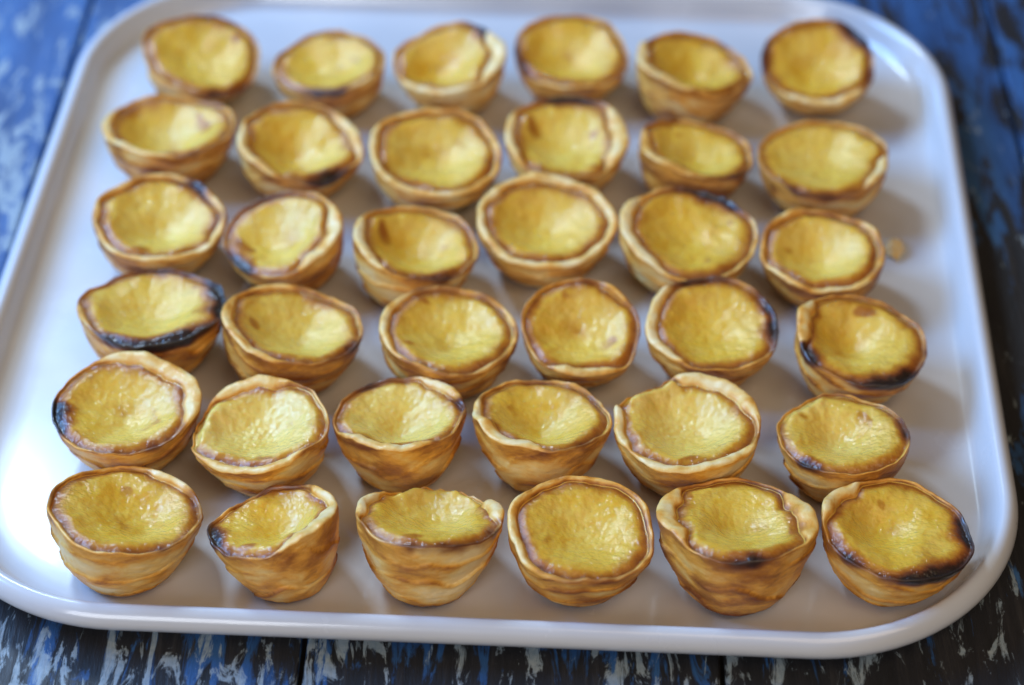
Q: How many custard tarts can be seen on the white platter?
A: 36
